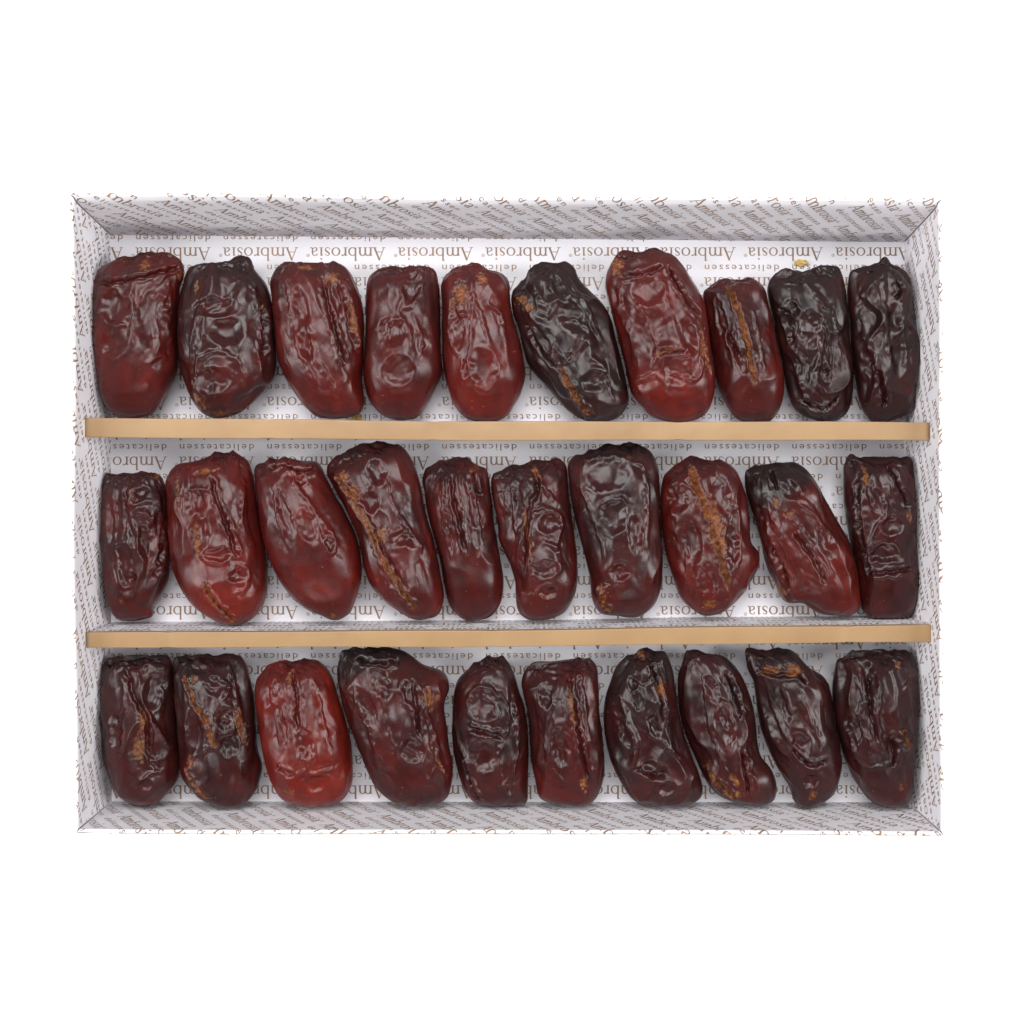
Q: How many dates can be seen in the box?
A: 30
